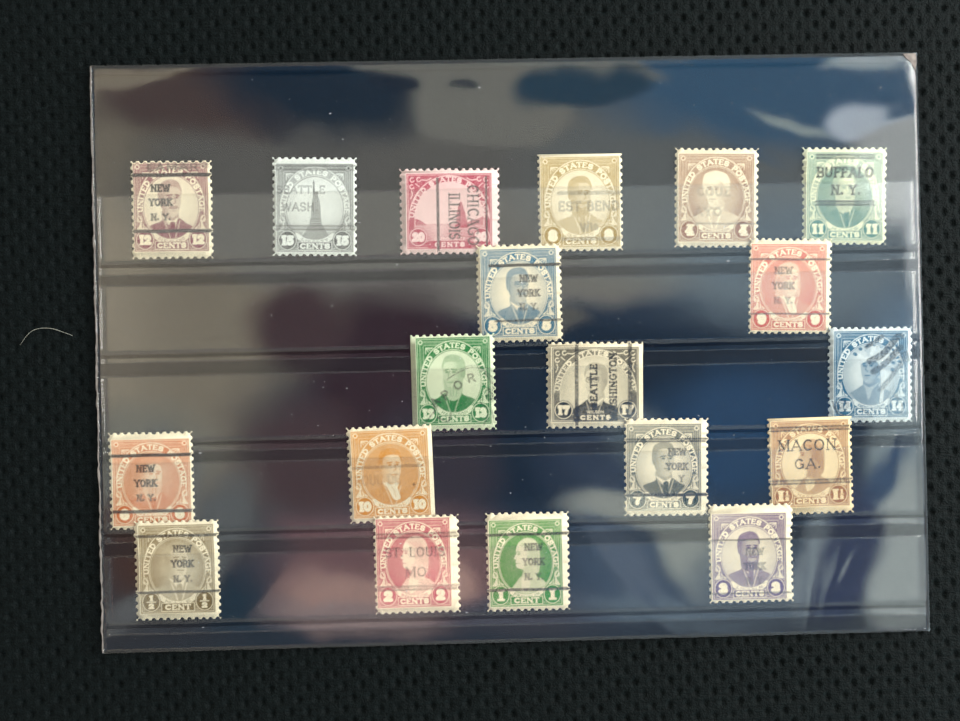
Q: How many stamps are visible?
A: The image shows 19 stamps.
